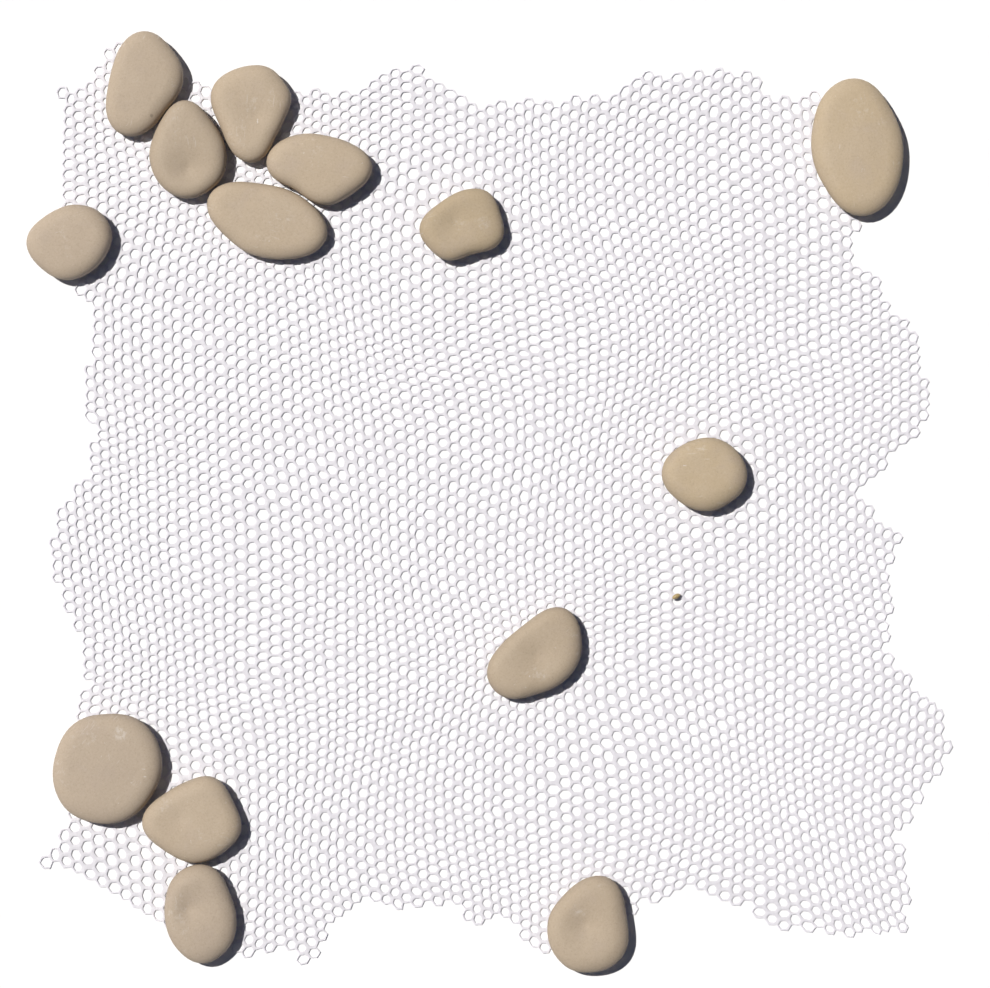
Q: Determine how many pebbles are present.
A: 14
